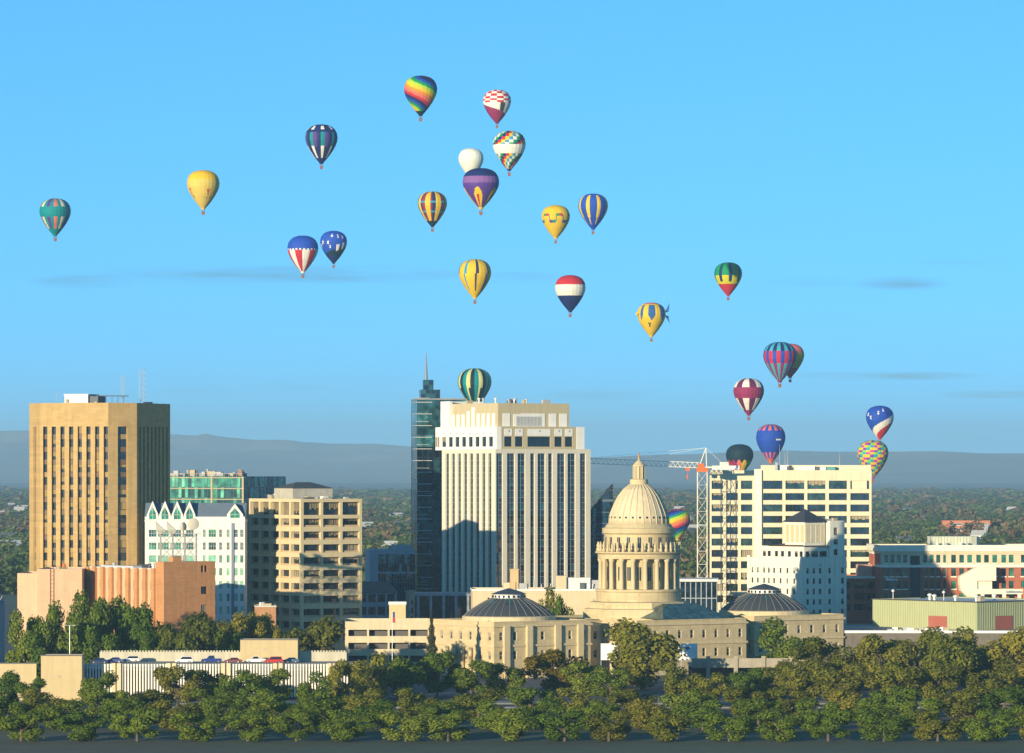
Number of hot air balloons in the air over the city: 26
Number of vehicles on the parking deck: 9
